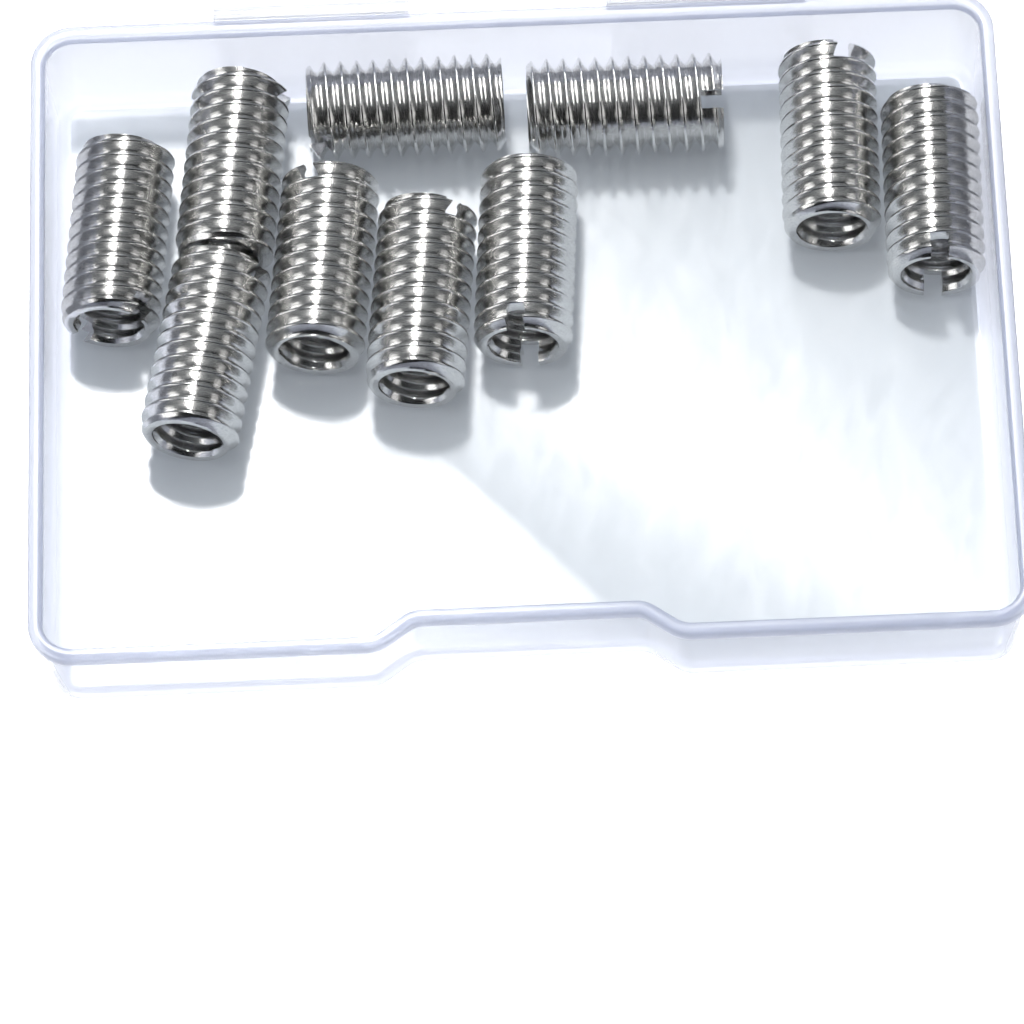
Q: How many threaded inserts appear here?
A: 10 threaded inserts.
